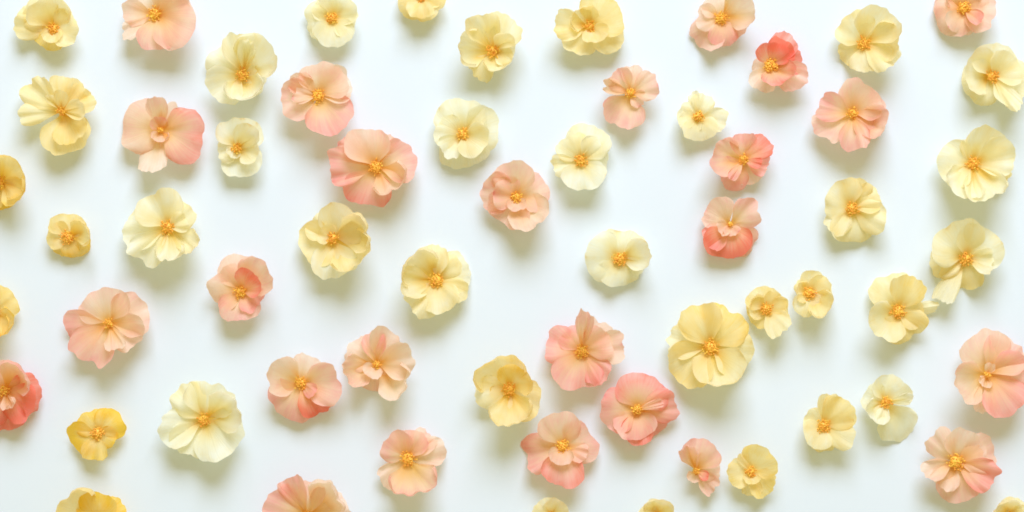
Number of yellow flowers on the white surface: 37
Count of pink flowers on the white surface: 25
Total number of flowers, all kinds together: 62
